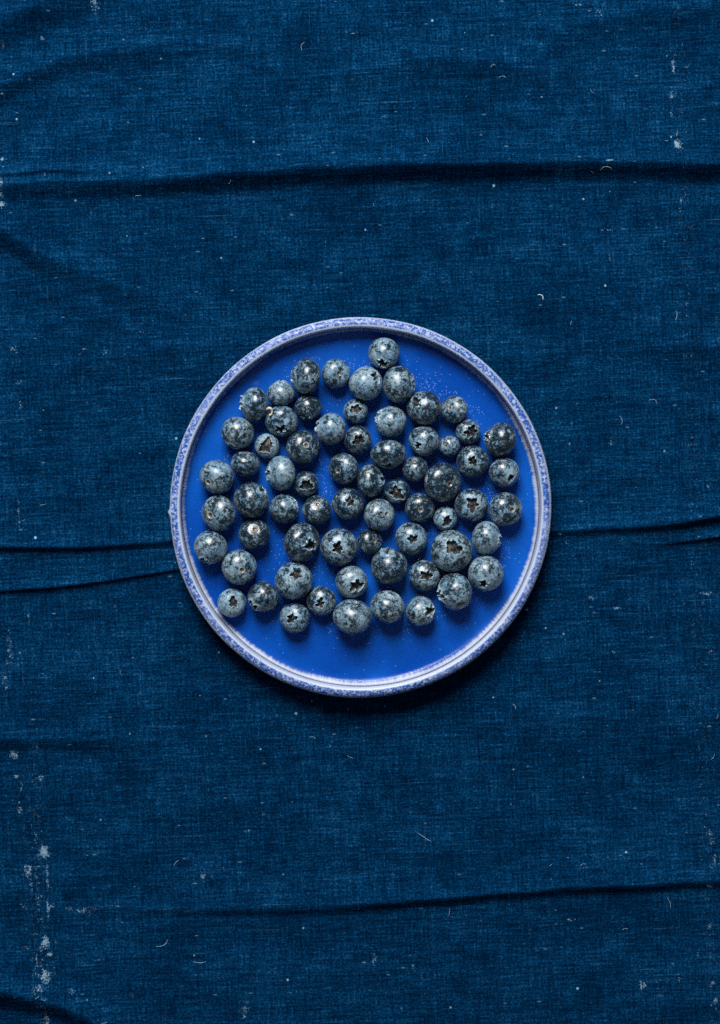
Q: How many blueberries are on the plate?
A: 66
